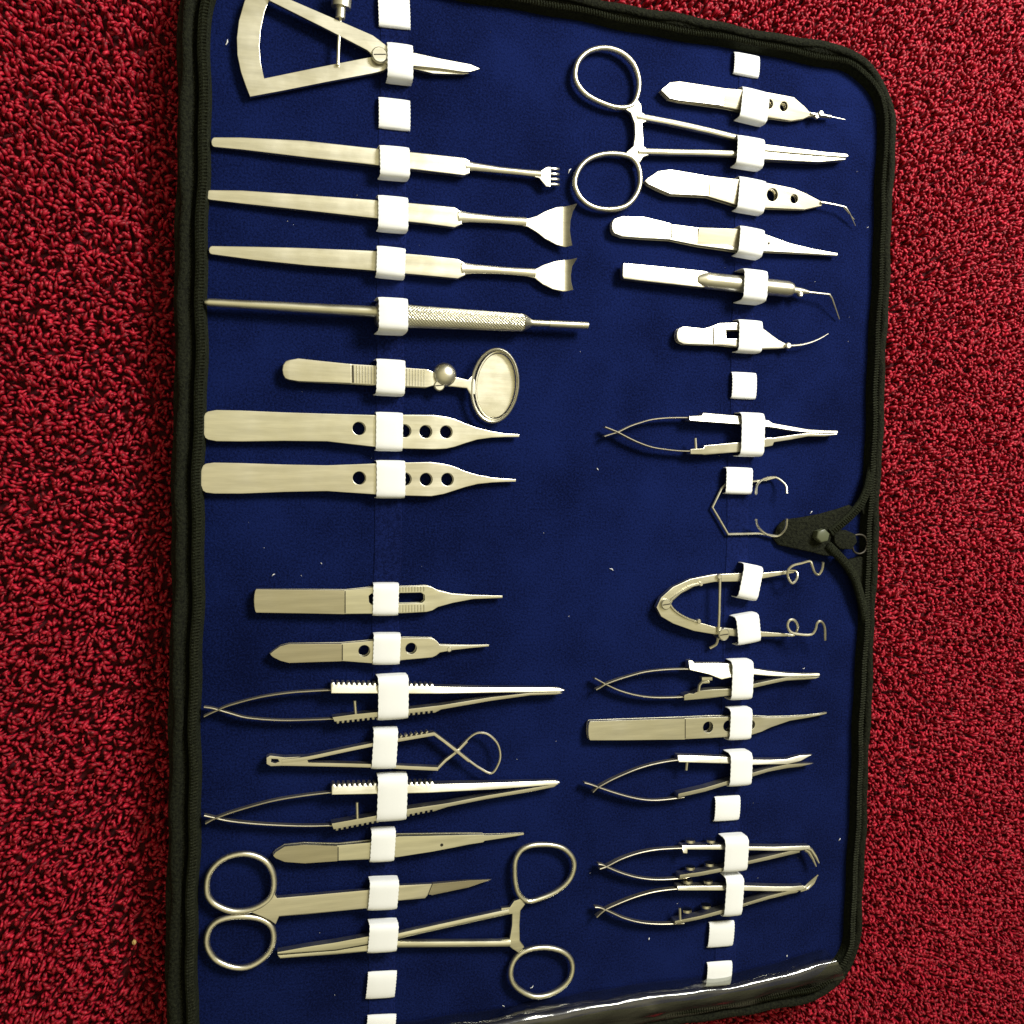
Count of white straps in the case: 40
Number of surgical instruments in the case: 30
